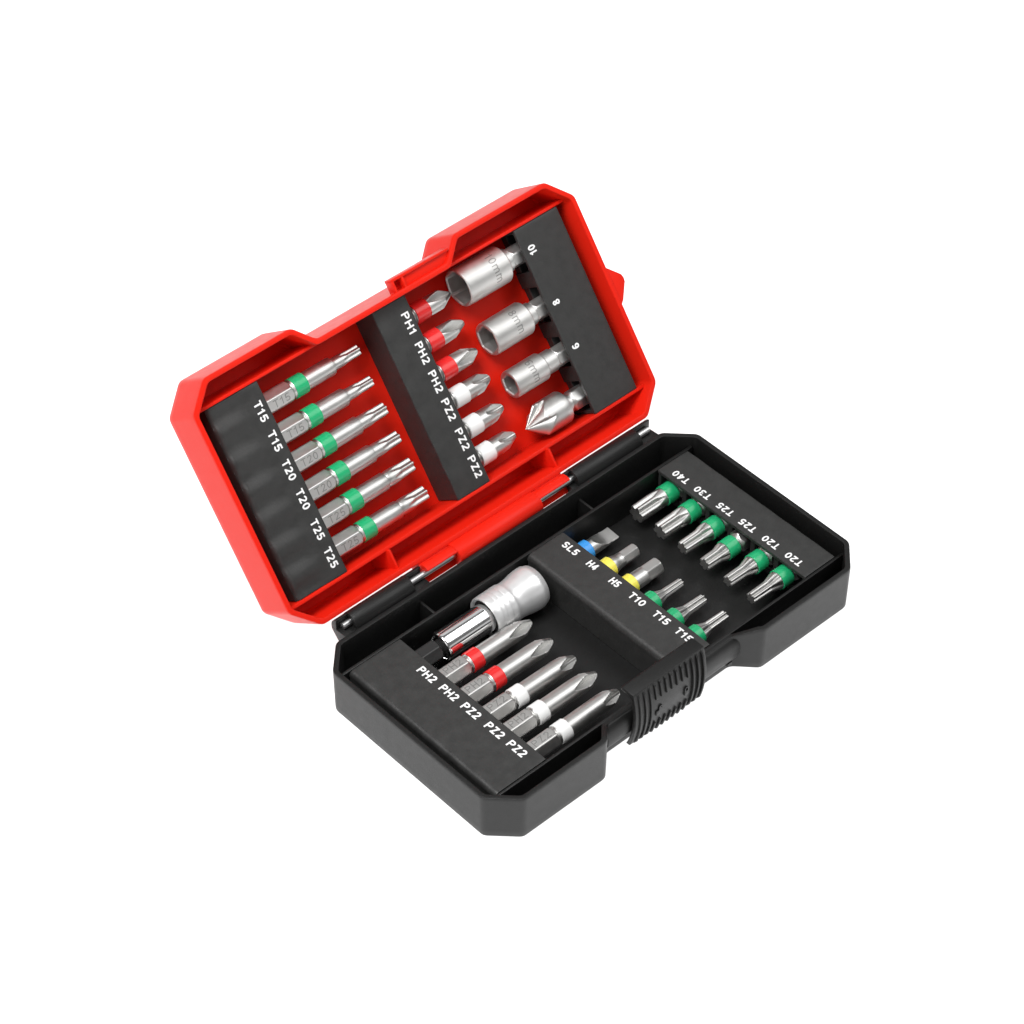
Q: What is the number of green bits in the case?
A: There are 15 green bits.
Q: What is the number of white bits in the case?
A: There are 6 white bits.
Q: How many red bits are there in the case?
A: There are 5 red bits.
